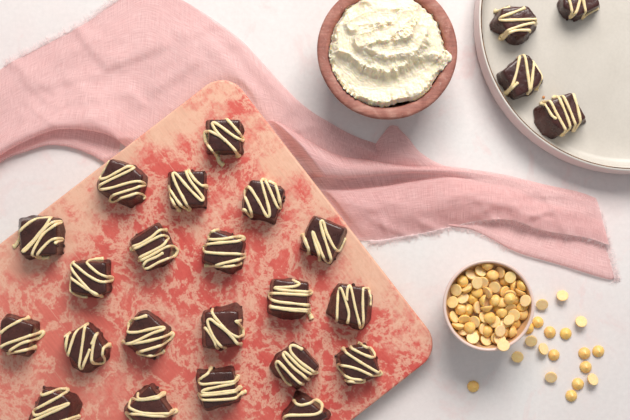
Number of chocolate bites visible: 25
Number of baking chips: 82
